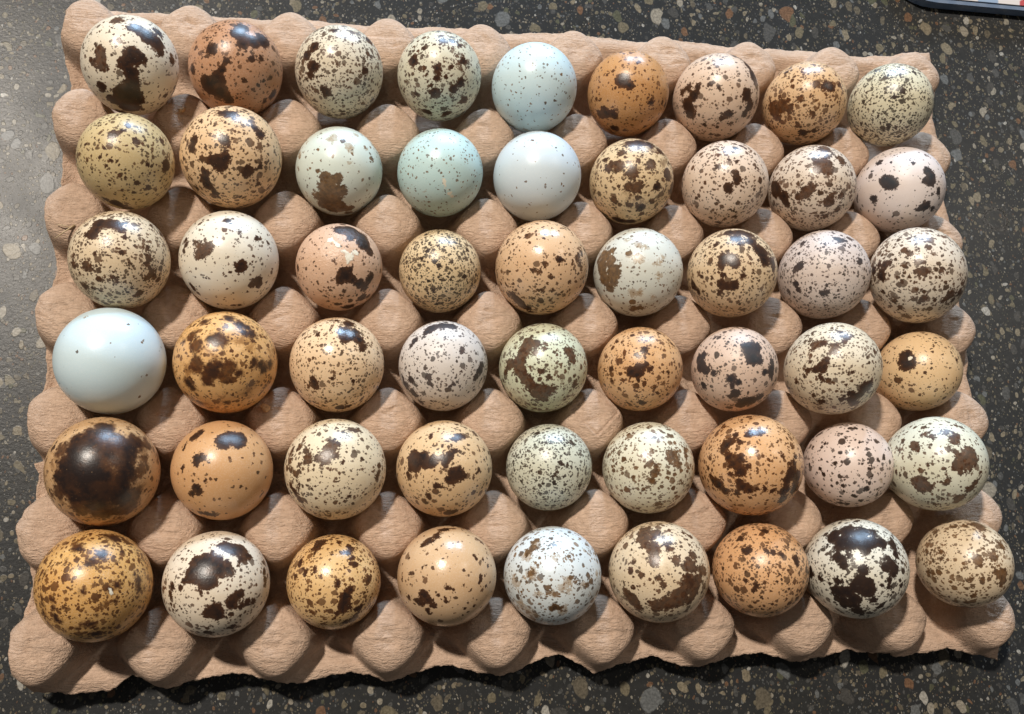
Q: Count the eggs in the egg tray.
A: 54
